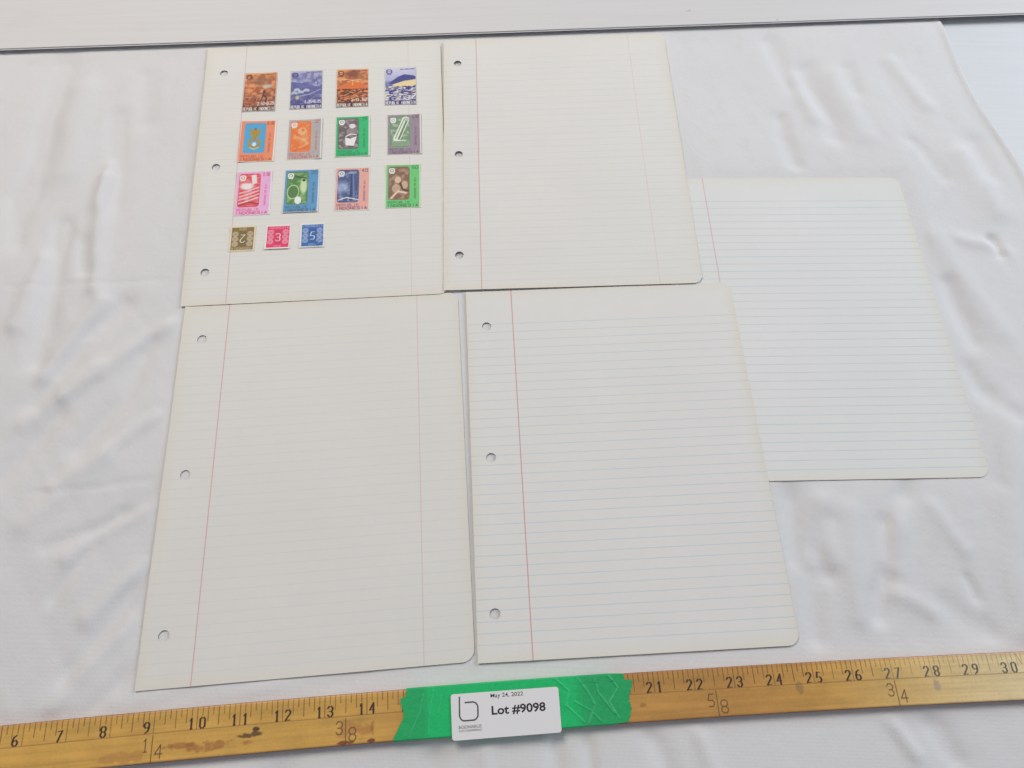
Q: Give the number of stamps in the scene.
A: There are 15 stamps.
